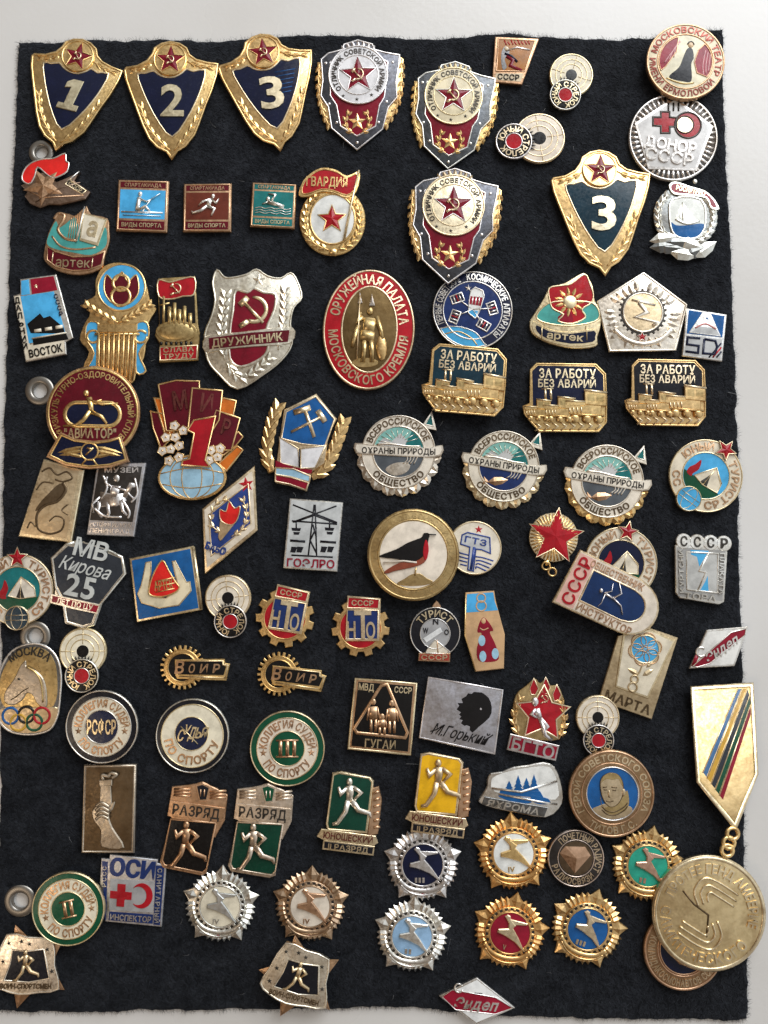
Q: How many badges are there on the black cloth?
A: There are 92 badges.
